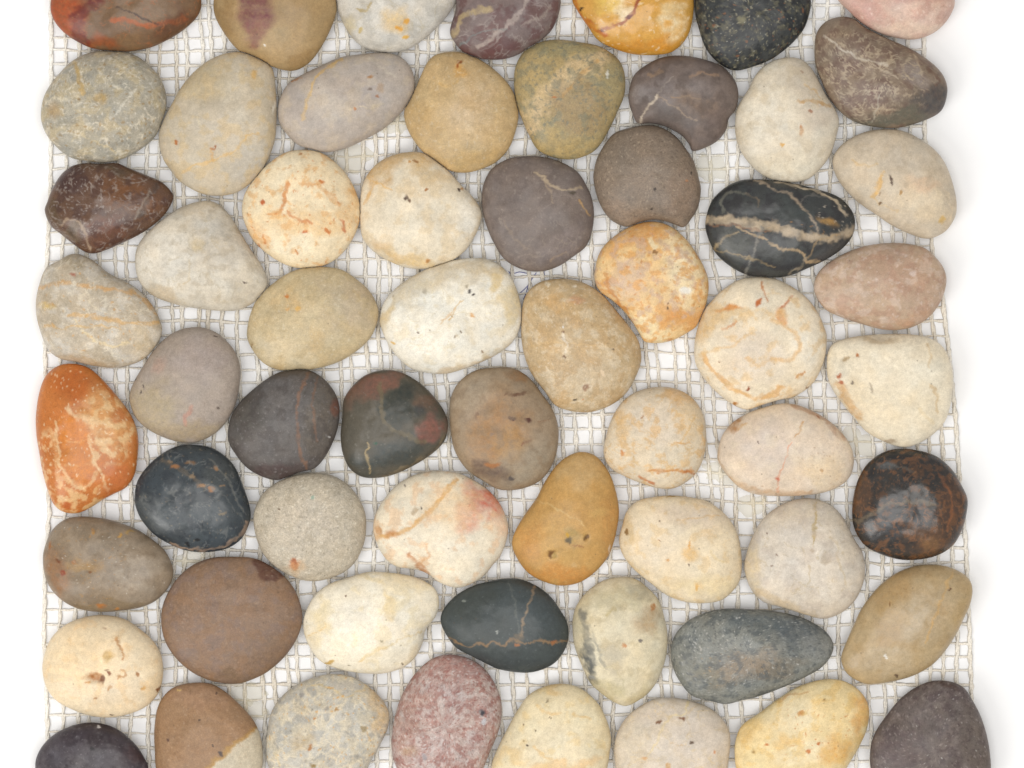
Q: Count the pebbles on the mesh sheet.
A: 61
